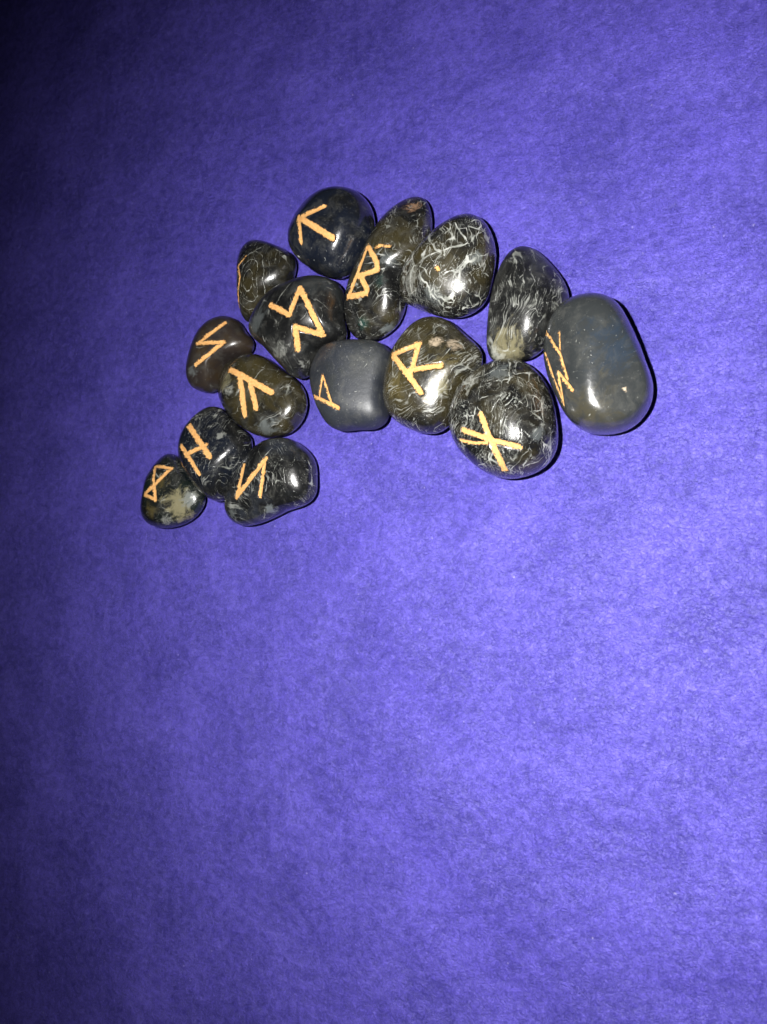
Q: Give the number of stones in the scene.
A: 15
